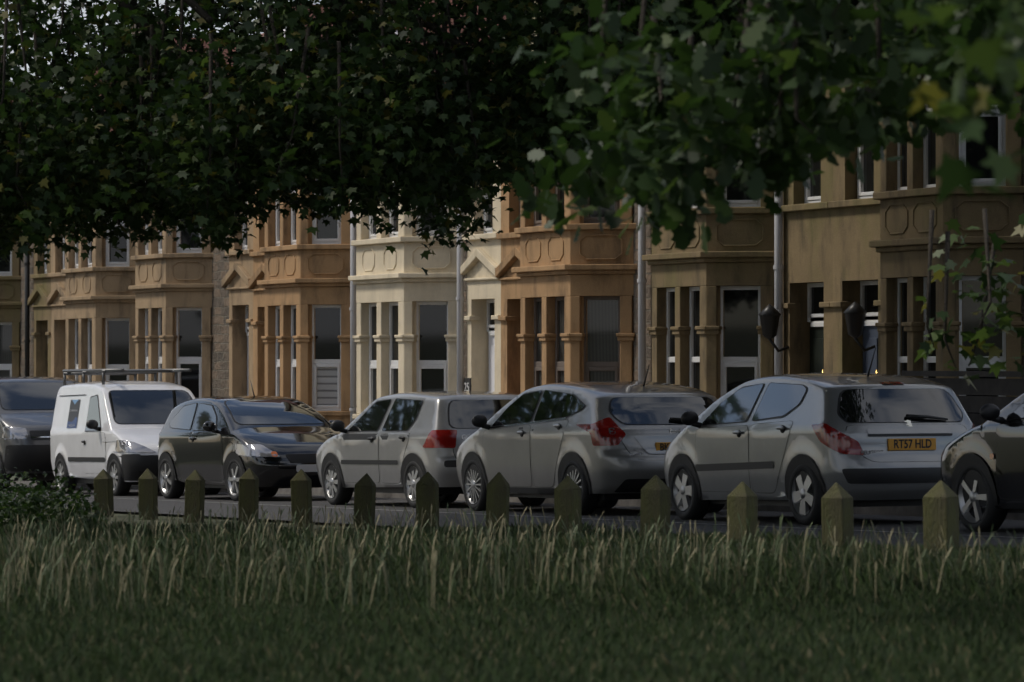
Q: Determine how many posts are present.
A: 13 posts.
